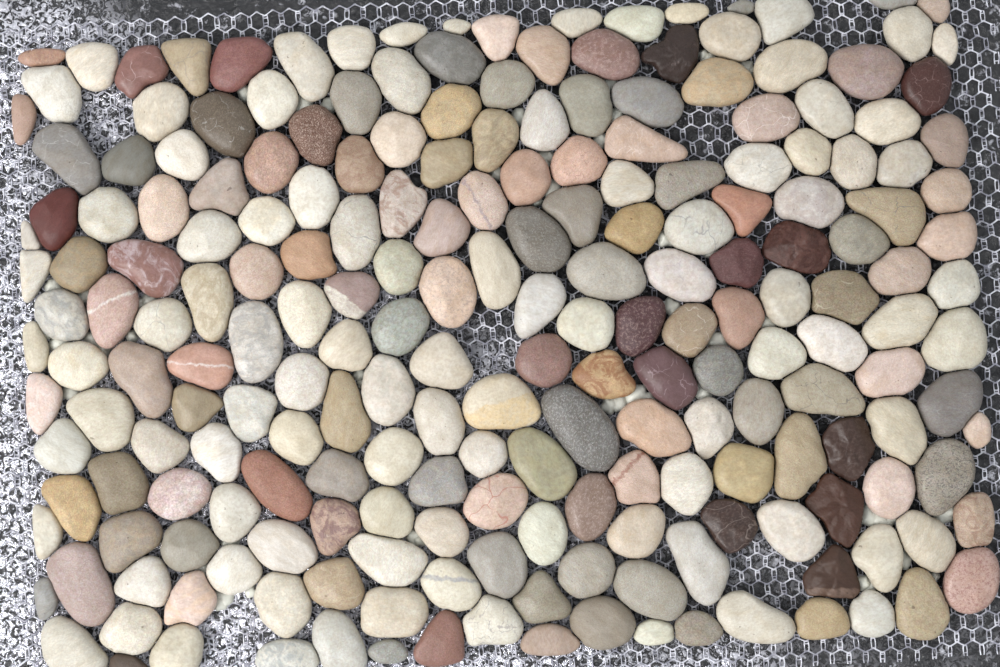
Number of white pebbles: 98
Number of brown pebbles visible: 44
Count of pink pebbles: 40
